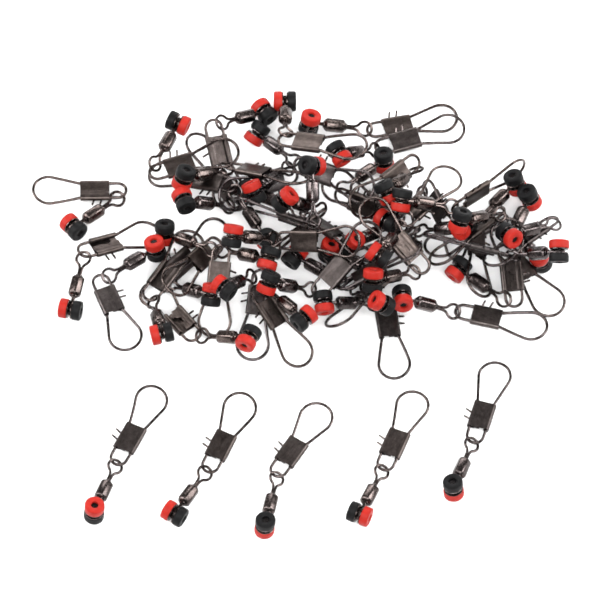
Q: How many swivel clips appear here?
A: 50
